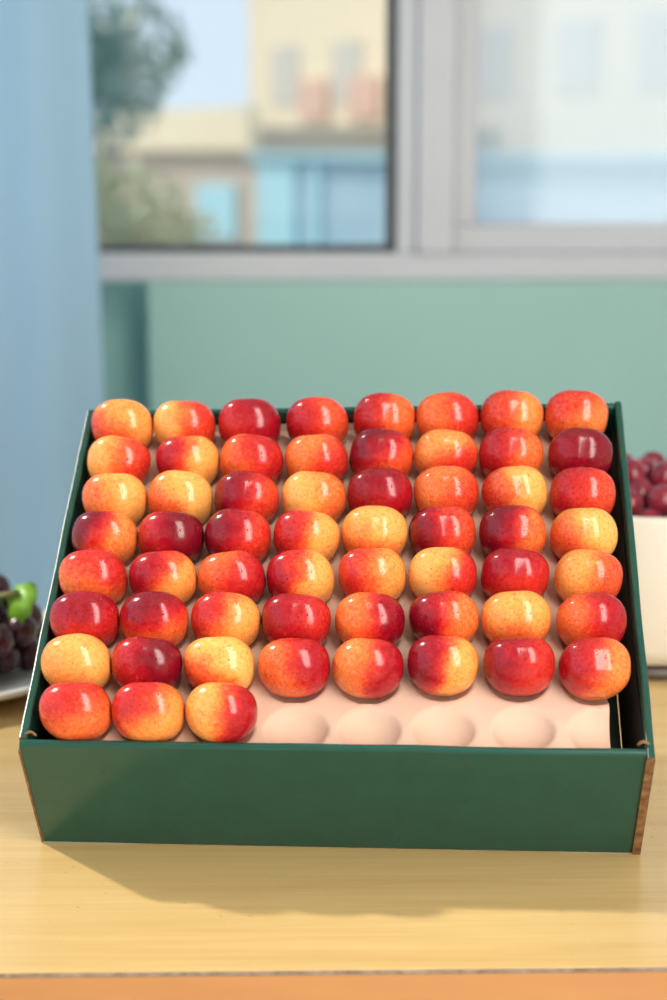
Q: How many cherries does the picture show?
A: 59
